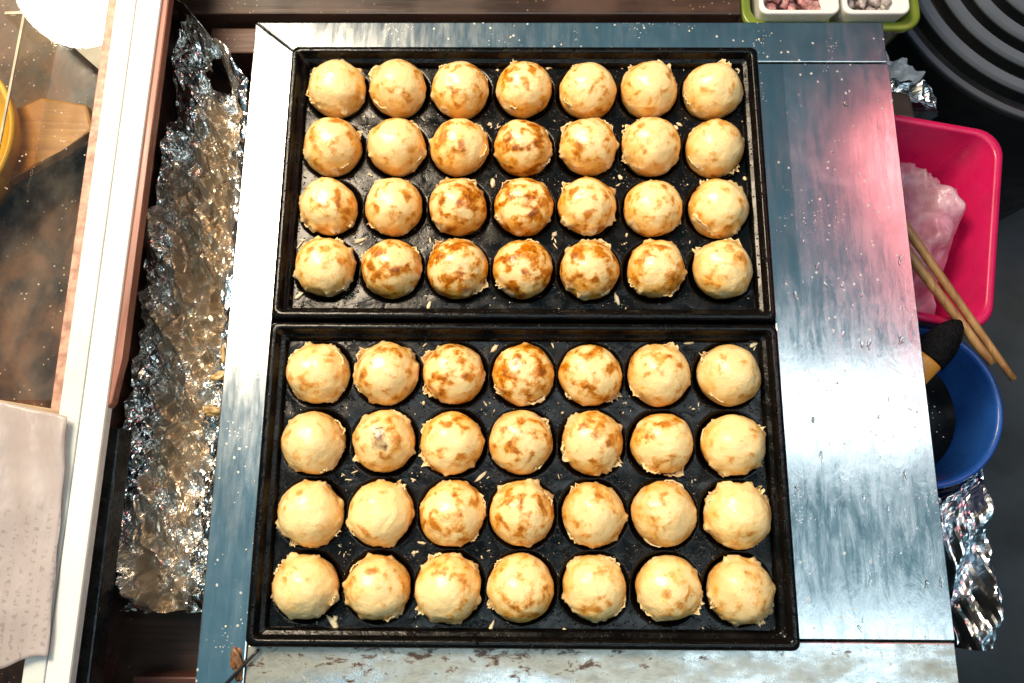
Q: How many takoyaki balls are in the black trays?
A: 56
